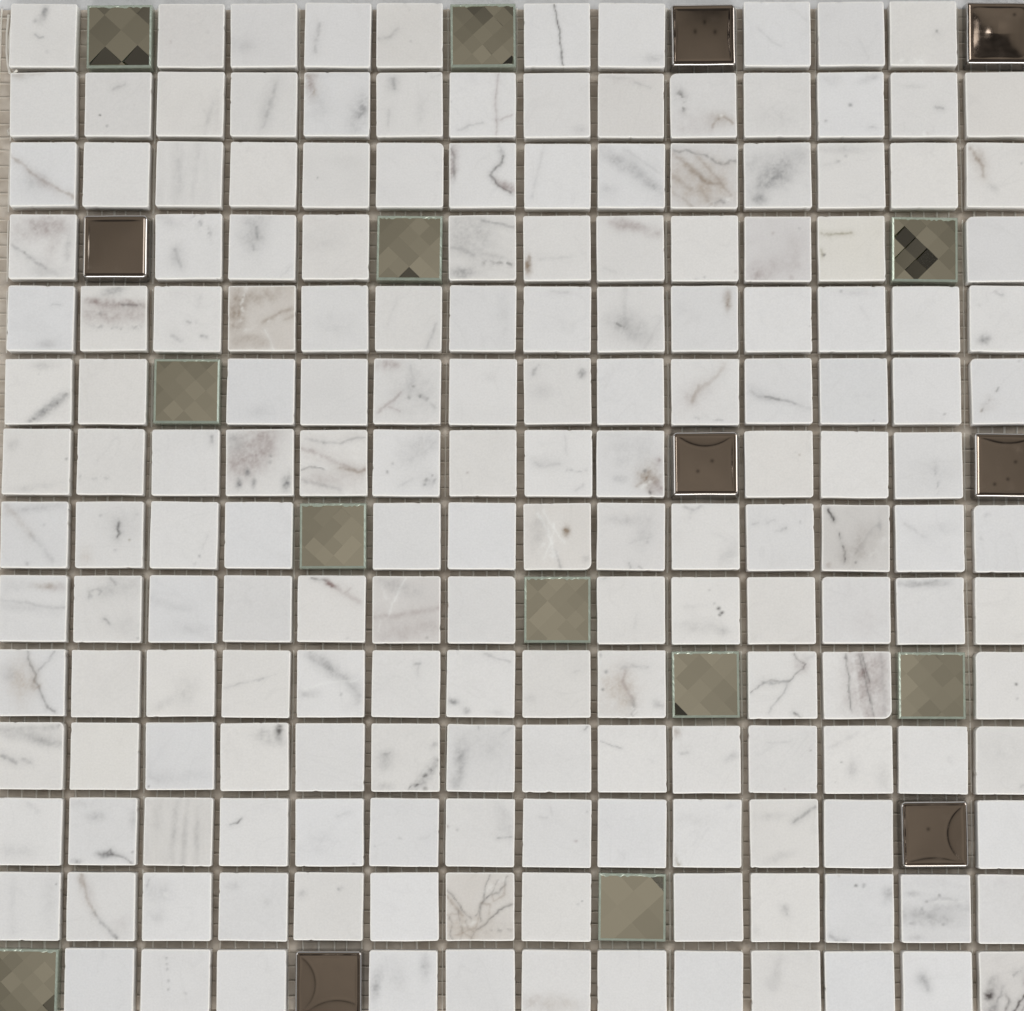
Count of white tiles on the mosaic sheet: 178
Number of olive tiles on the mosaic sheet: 11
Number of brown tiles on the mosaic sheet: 7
